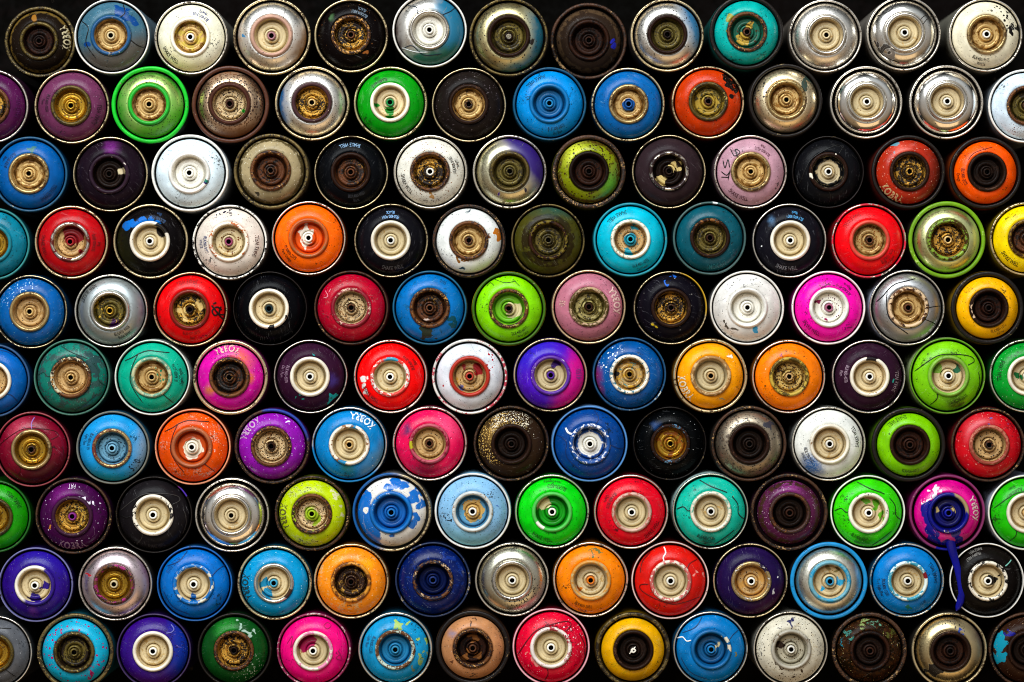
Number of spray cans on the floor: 135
